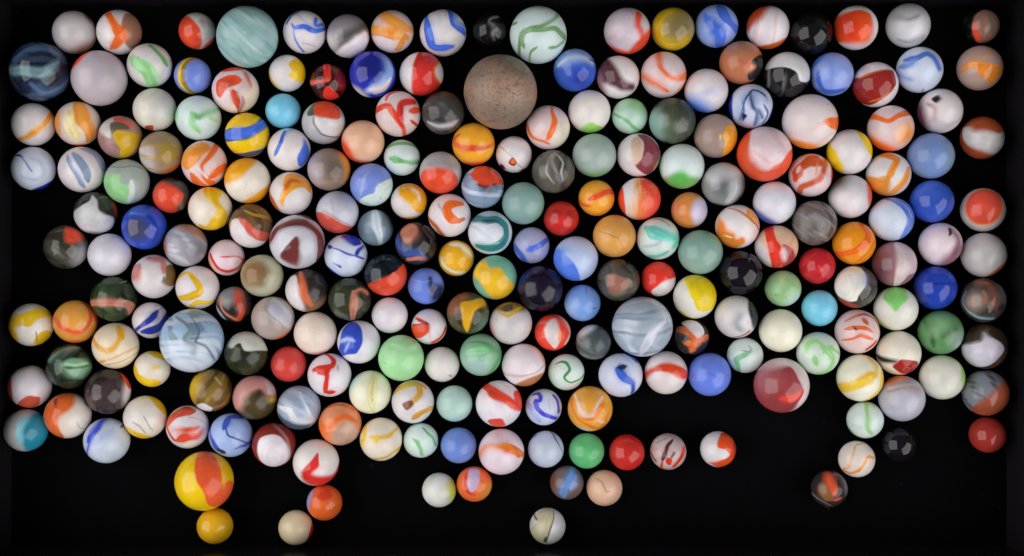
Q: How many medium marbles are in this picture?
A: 161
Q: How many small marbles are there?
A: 59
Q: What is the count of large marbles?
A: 12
